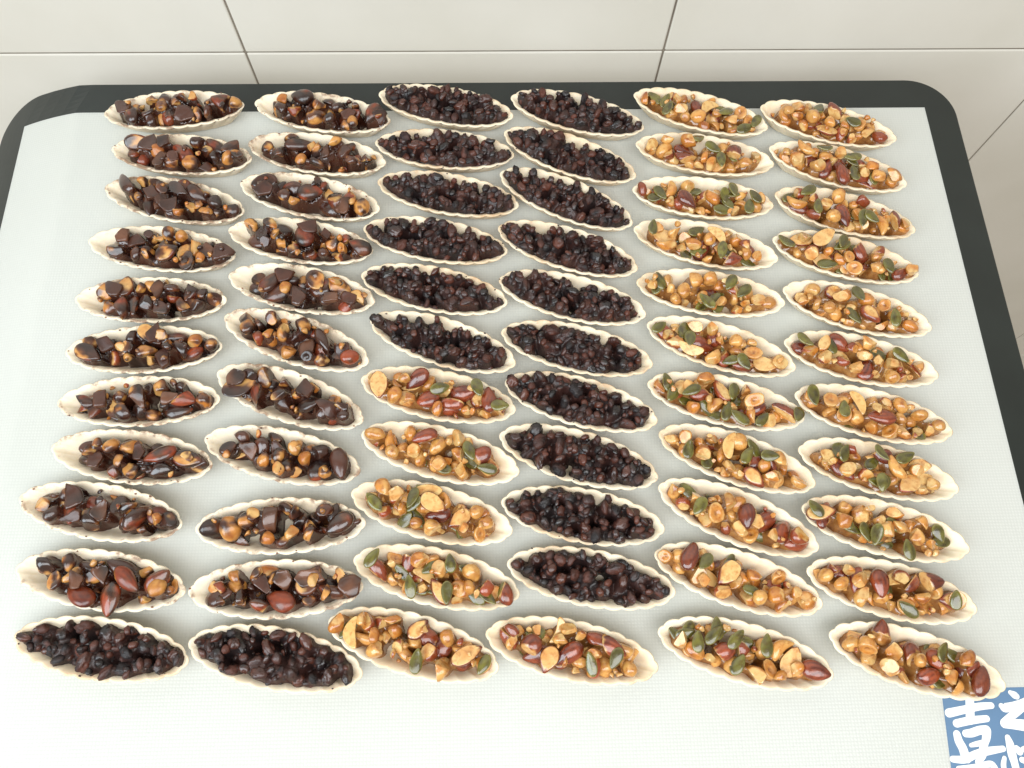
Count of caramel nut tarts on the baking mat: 28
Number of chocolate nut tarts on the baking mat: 20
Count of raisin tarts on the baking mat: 18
